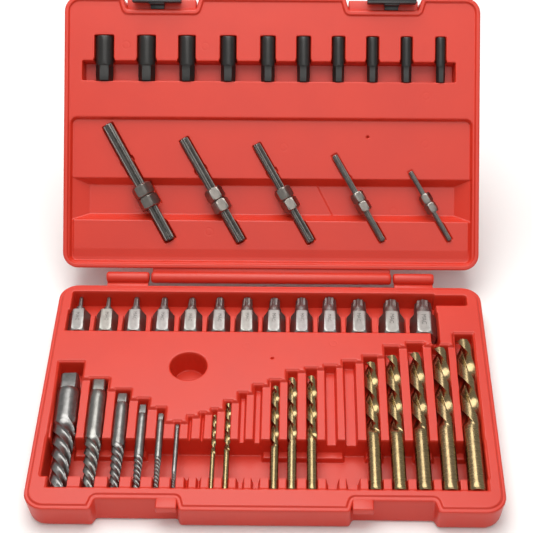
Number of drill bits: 10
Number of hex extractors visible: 13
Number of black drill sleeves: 10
